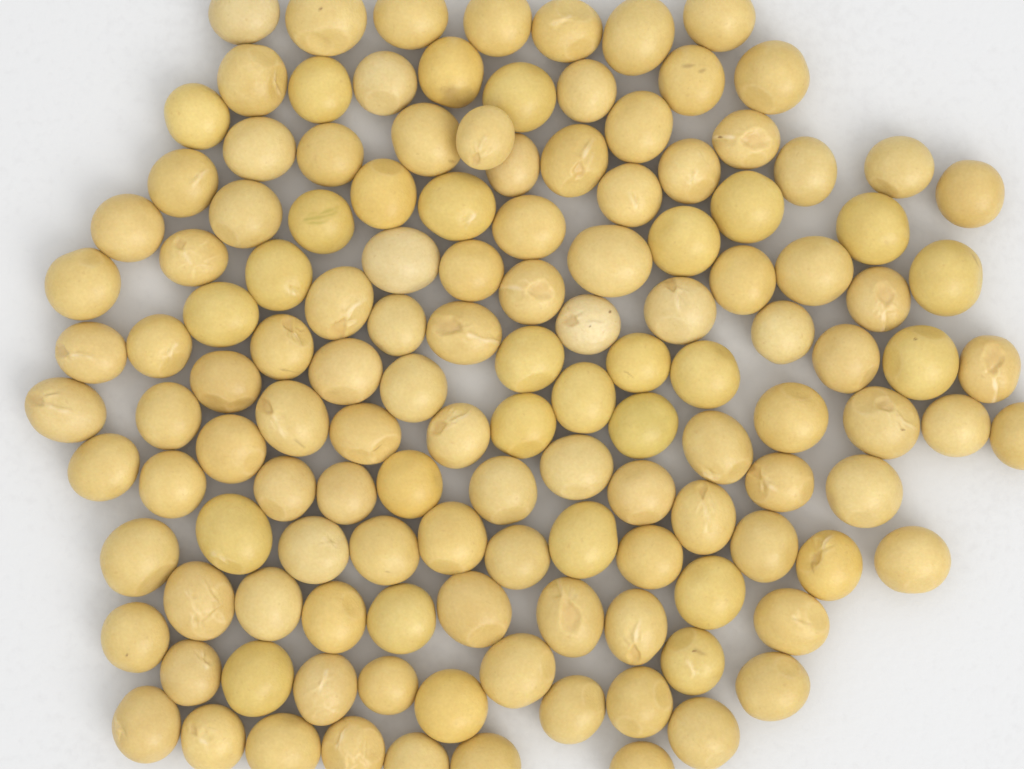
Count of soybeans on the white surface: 133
